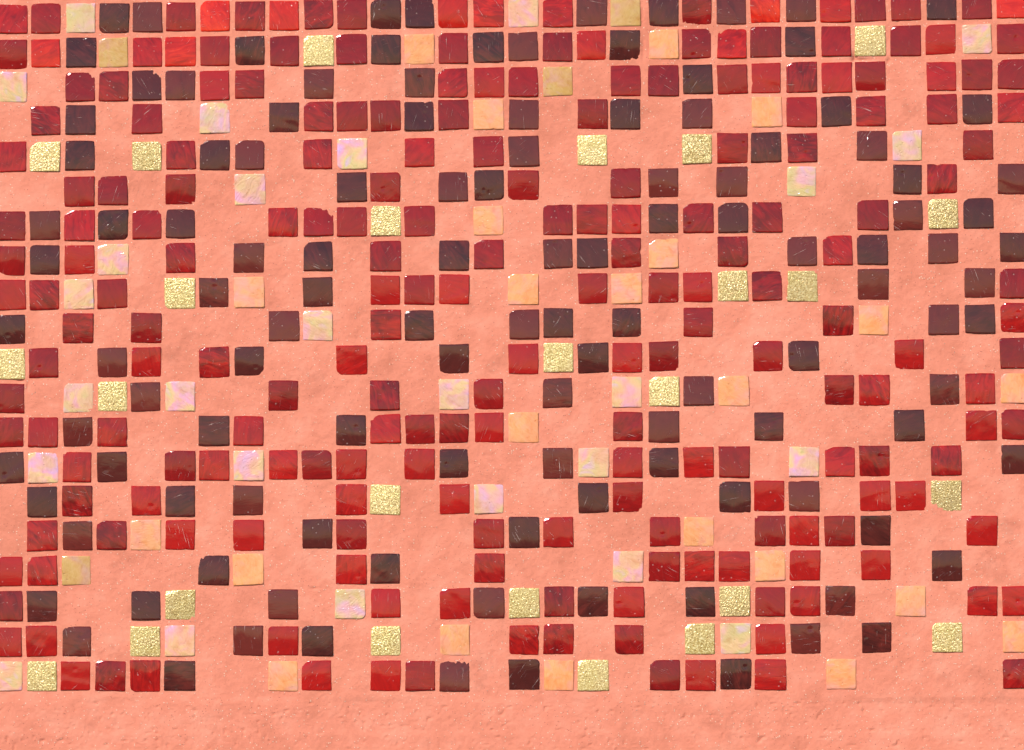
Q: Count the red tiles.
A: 12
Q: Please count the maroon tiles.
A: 200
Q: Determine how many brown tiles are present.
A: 121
